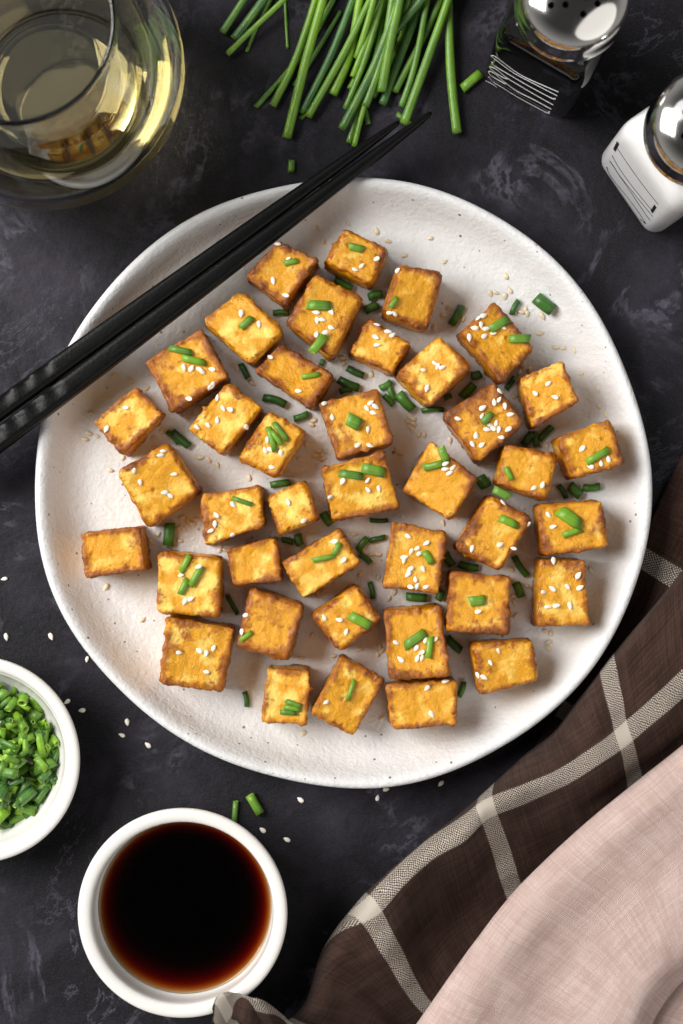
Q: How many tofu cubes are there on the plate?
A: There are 40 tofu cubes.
